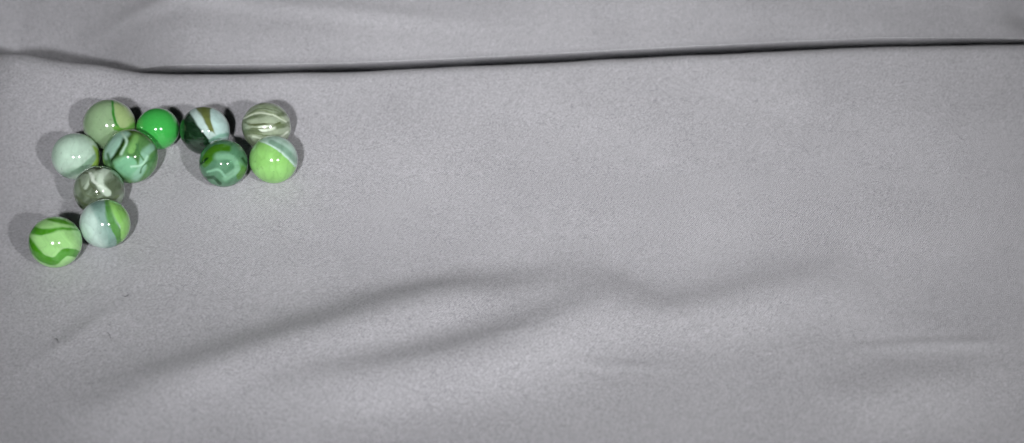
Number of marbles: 11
